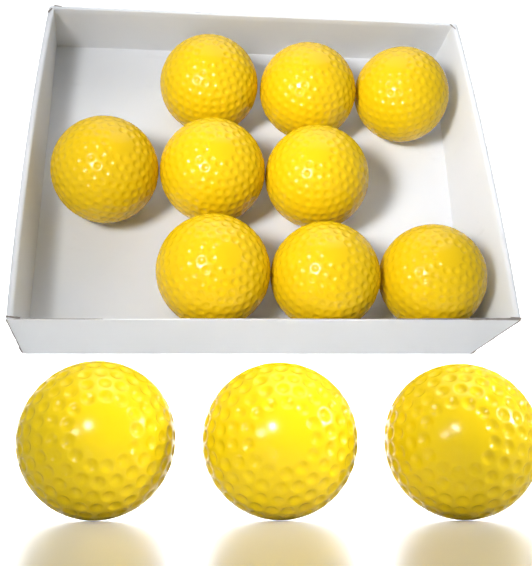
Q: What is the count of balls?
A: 12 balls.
